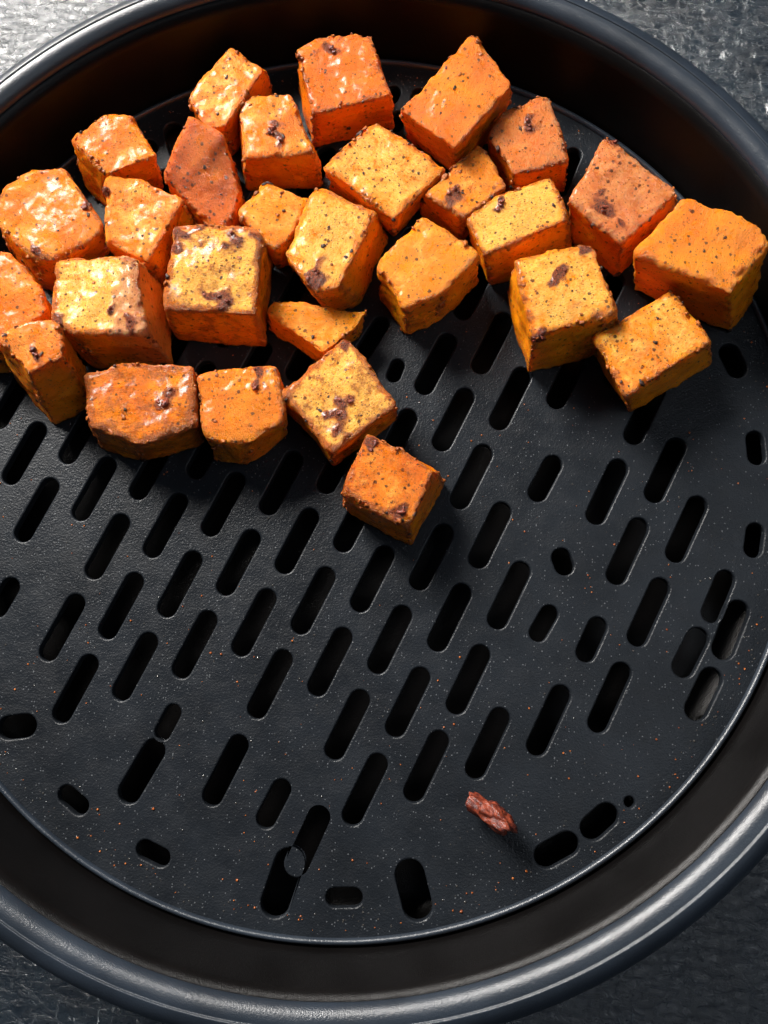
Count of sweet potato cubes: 28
